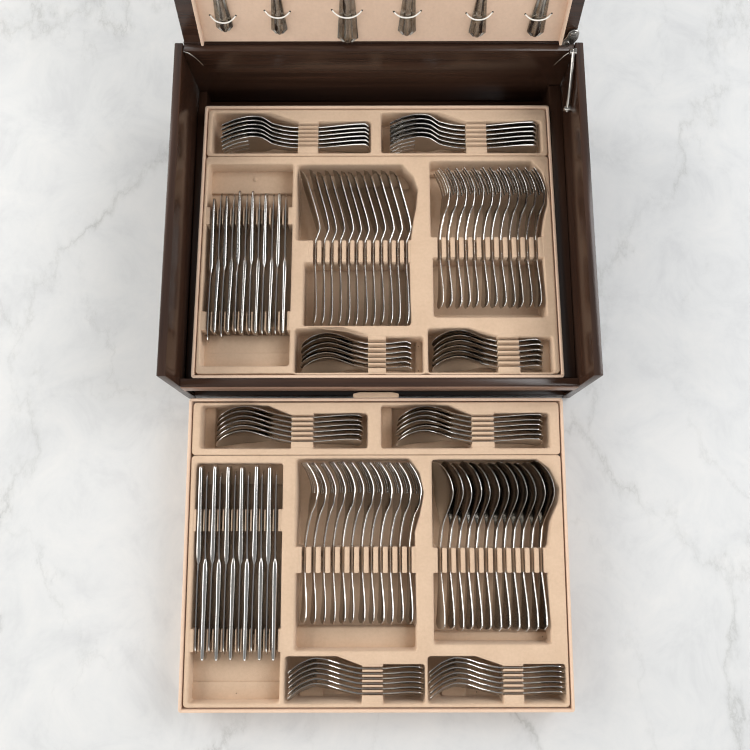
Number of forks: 48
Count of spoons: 36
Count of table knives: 24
